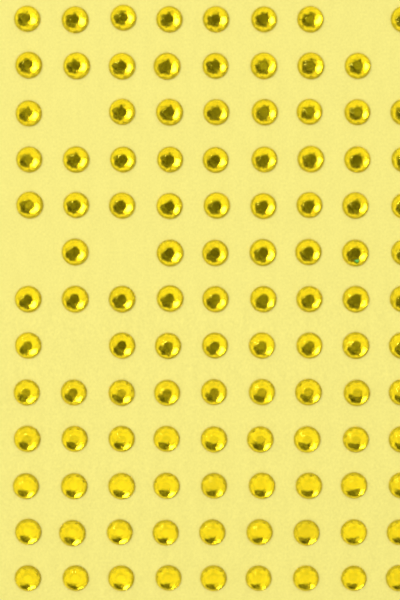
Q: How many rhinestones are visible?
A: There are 111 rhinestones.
